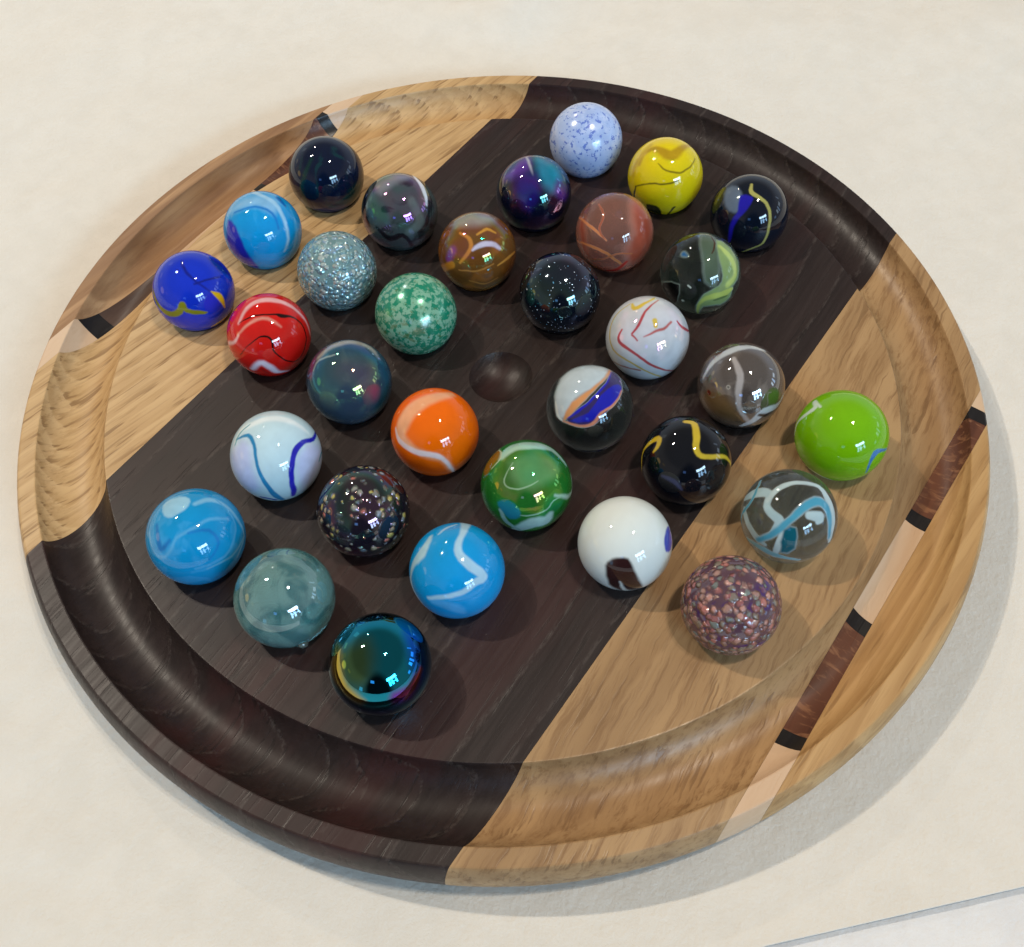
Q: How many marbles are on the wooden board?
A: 32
